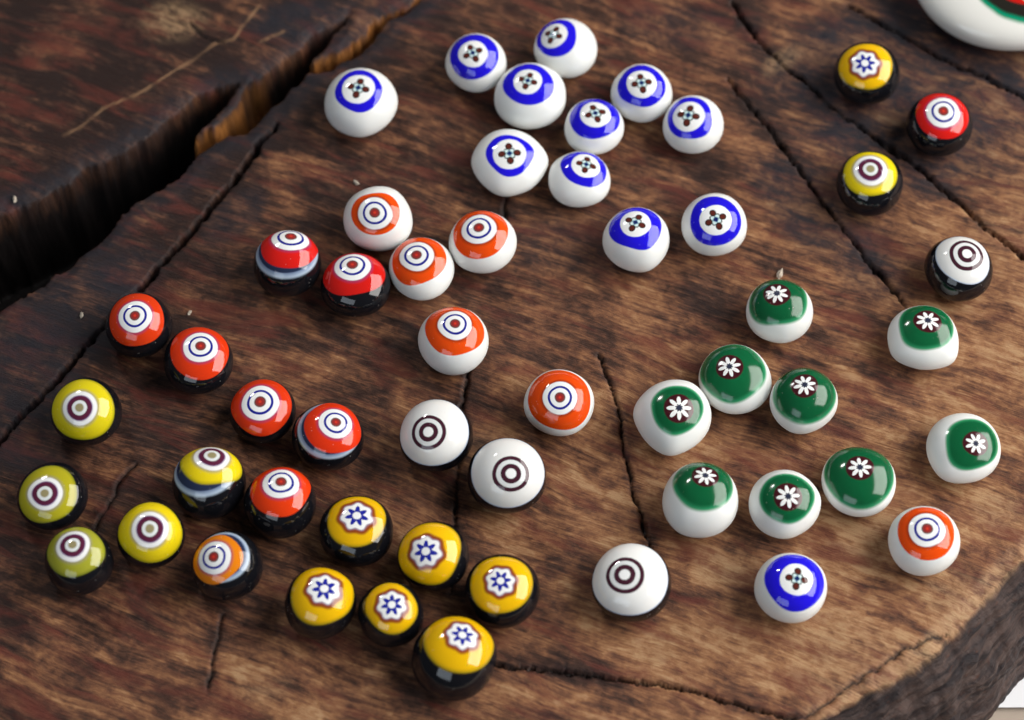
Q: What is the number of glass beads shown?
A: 53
